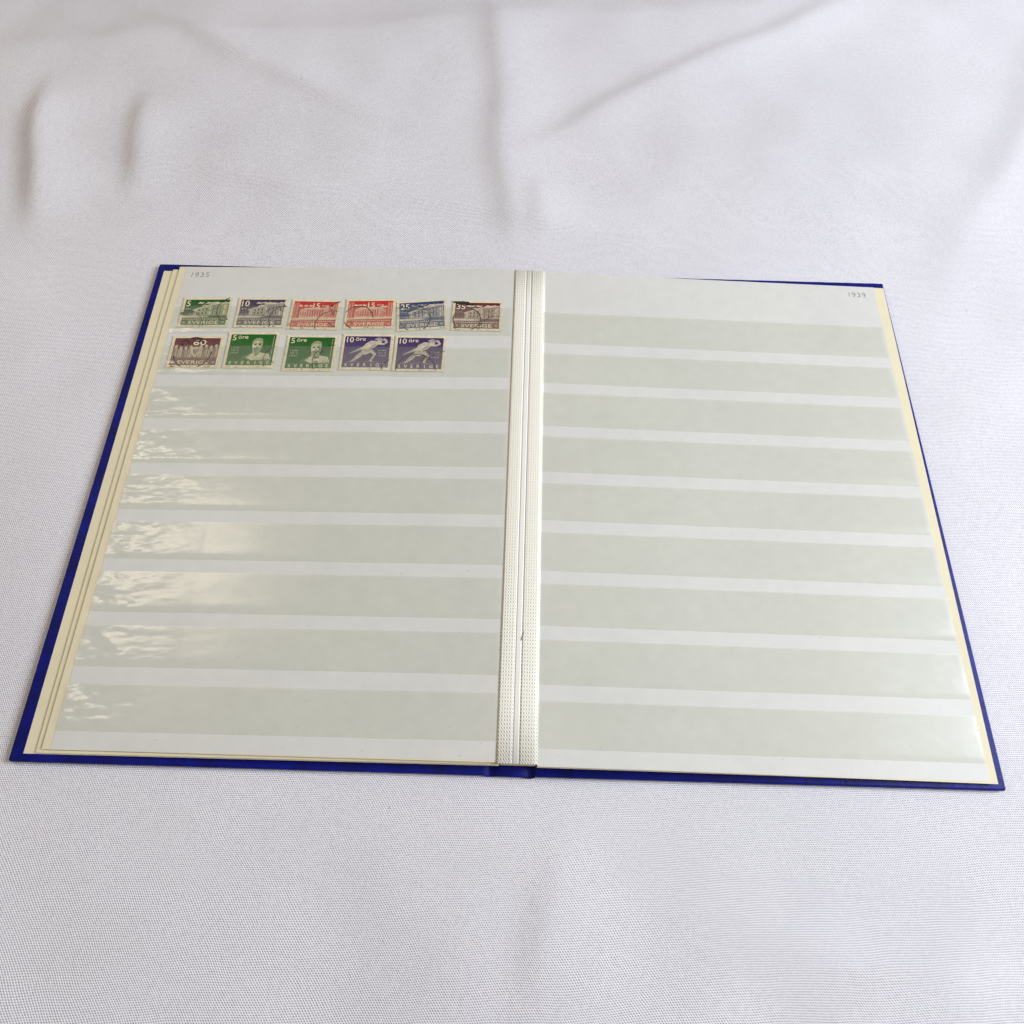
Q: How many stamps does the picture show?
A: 11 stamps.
